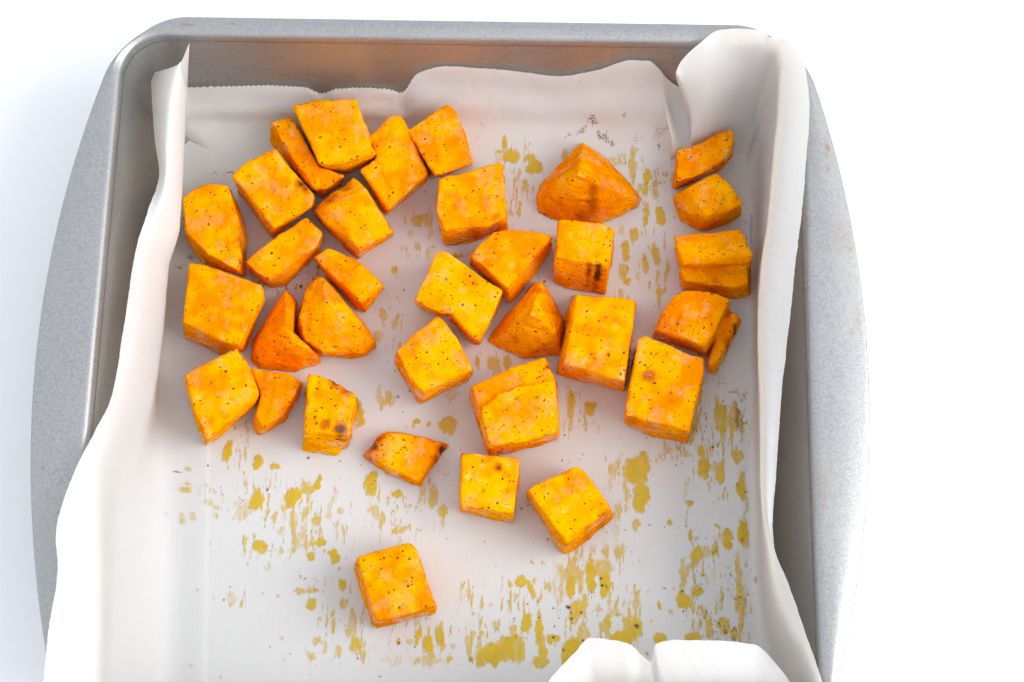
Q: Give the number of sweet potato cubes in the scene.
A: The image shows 33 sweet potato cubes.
